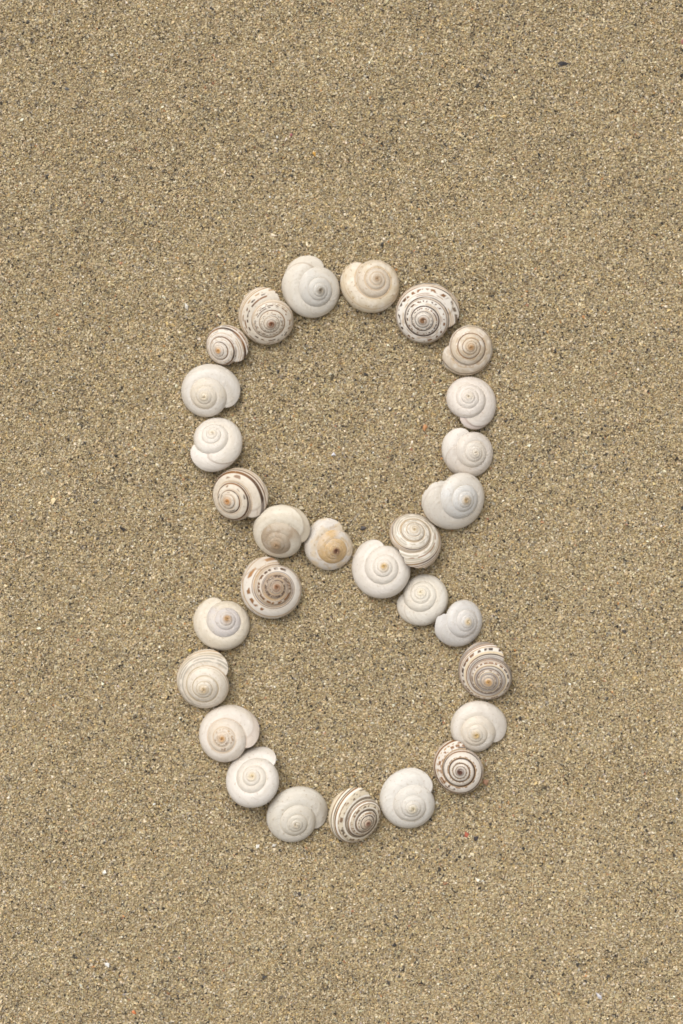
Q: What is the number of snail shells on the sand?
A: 29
